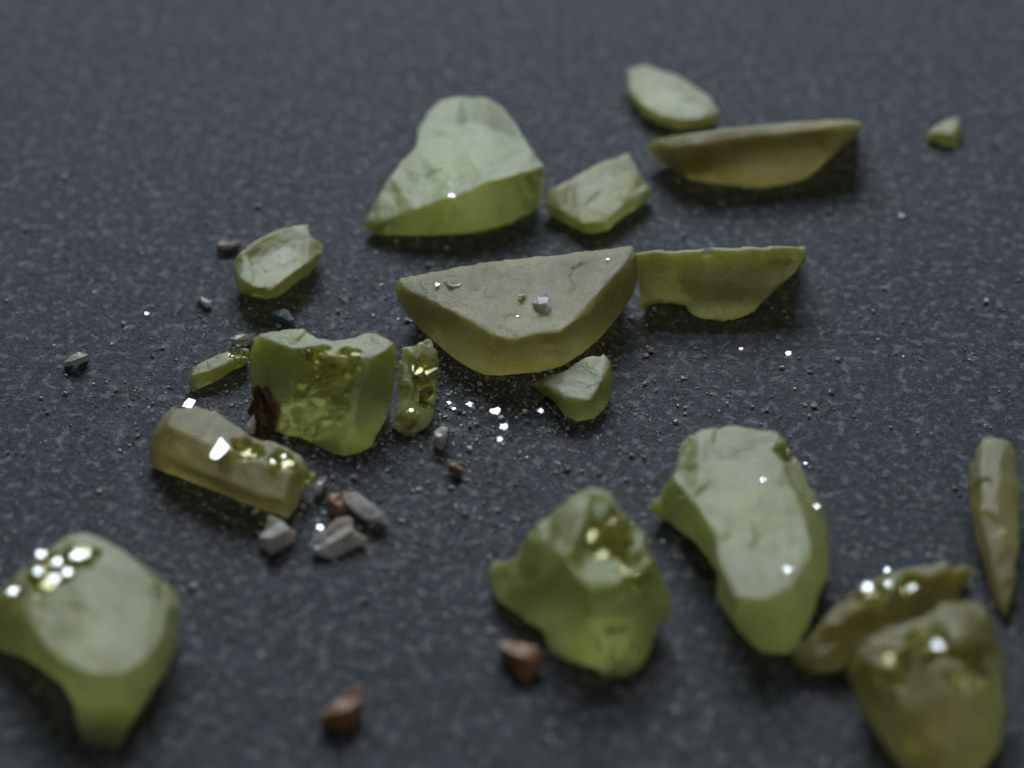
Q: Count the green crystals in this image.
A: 19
